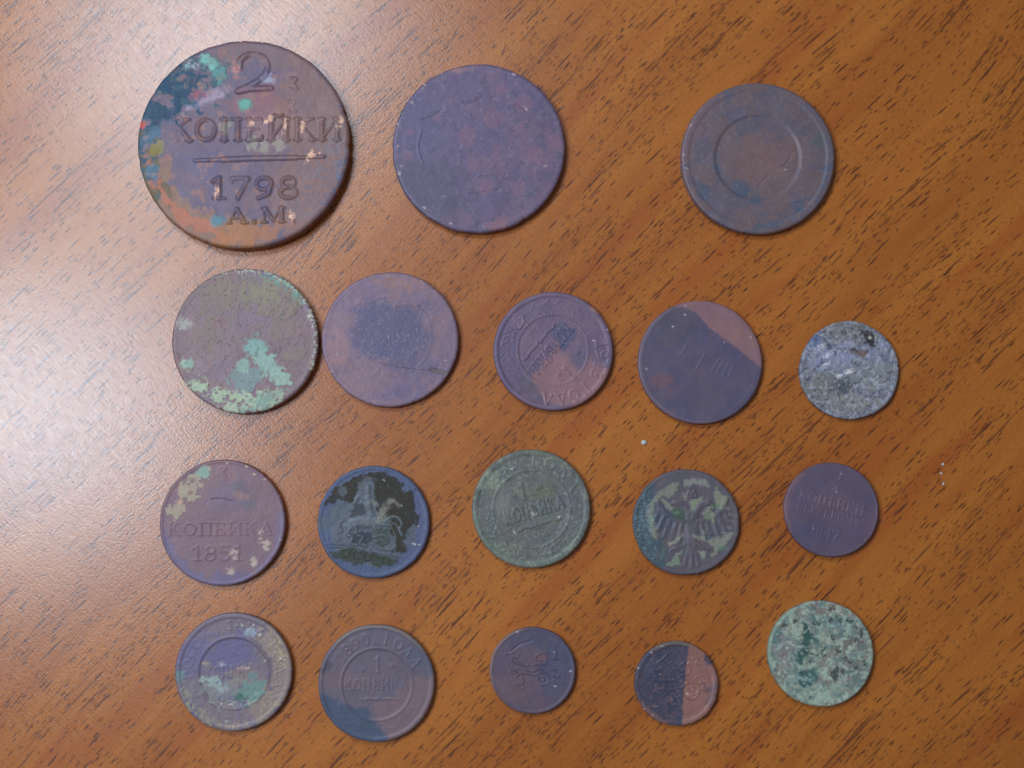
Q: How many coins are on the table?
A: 18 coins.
